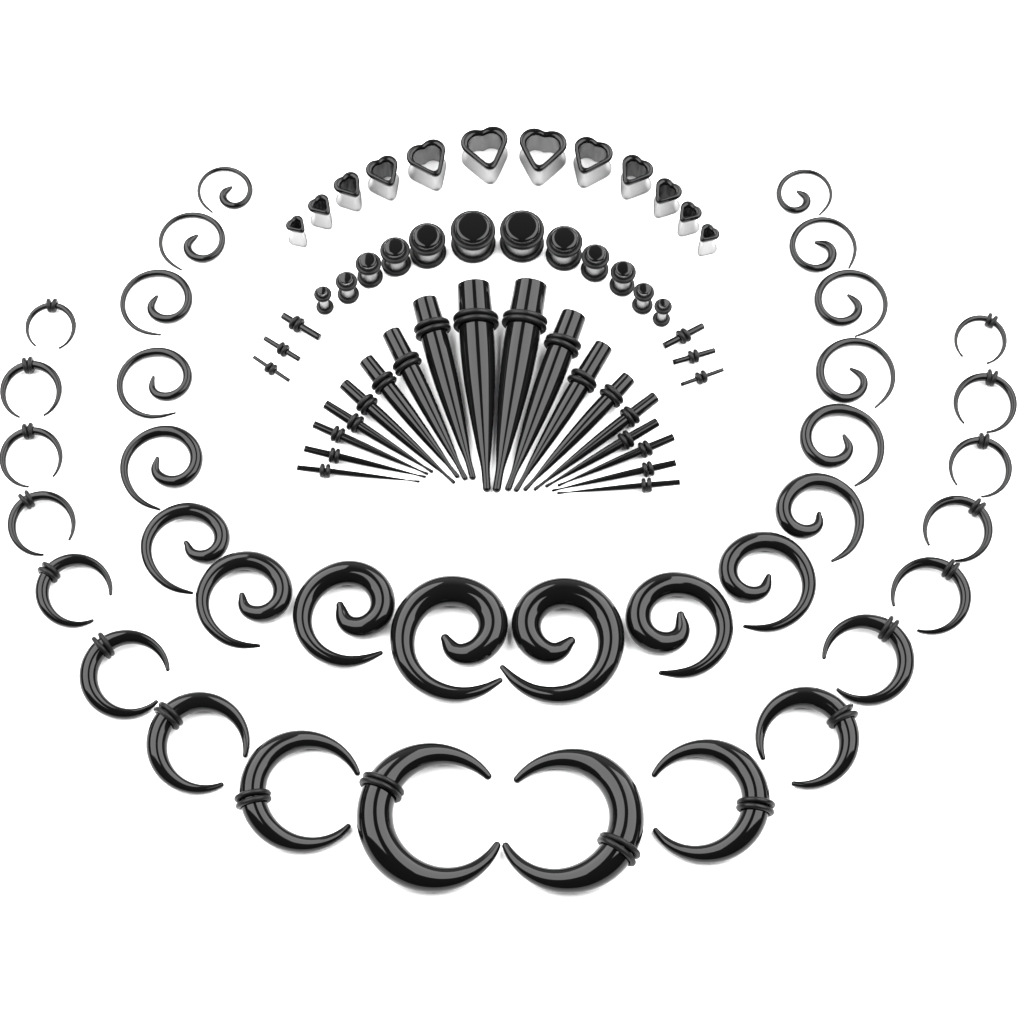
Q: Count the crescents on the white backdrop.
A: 18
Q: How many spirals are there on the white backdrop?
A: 18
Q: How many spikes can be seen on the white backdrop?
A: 18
